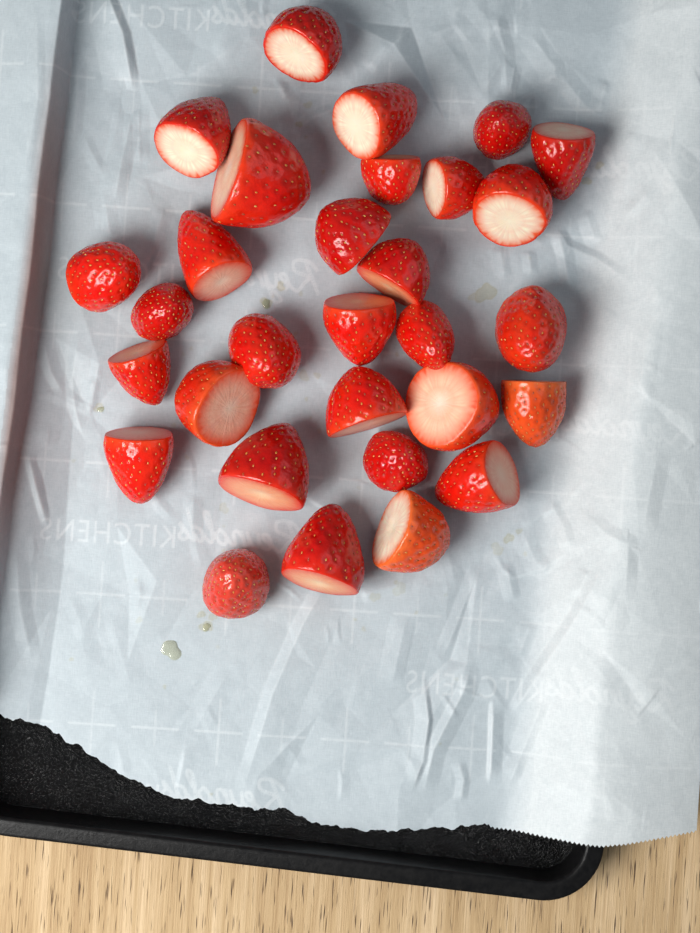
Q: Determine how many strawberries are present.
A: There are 30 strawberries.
